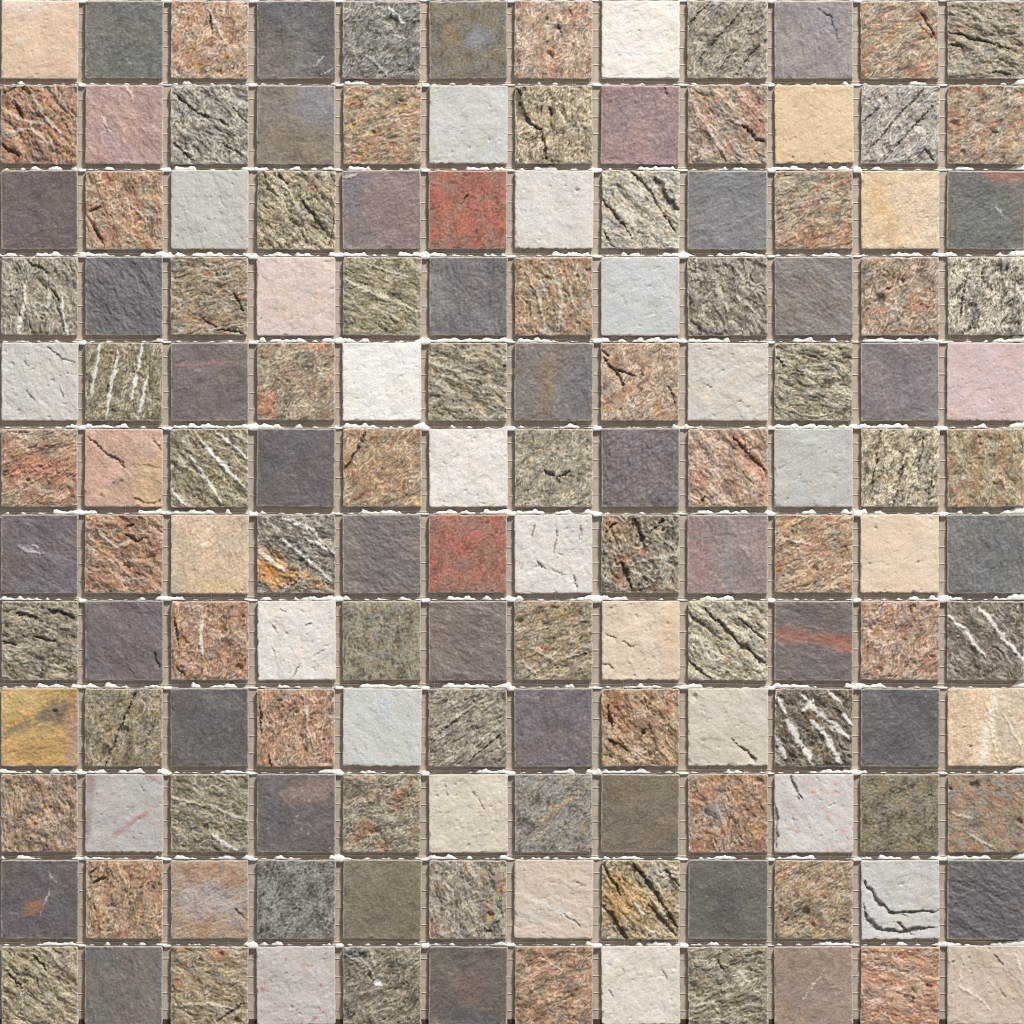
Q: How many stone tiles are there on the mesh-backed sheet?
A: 144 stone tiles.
